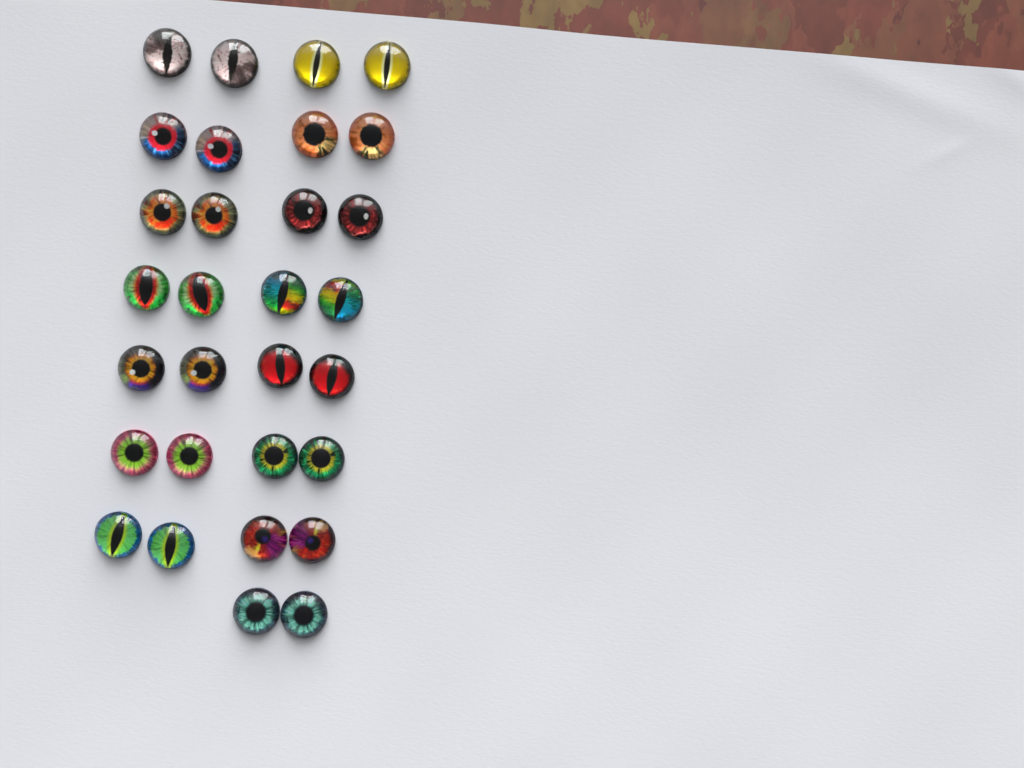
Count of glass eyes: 30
